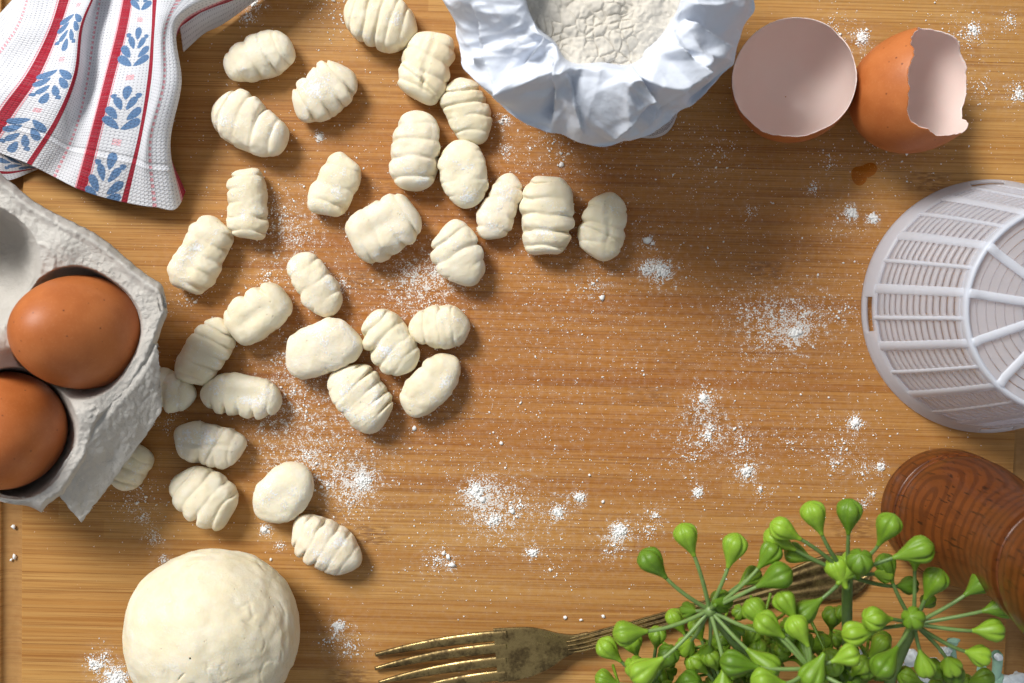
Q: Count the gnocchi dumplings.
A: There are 31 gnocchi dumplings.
